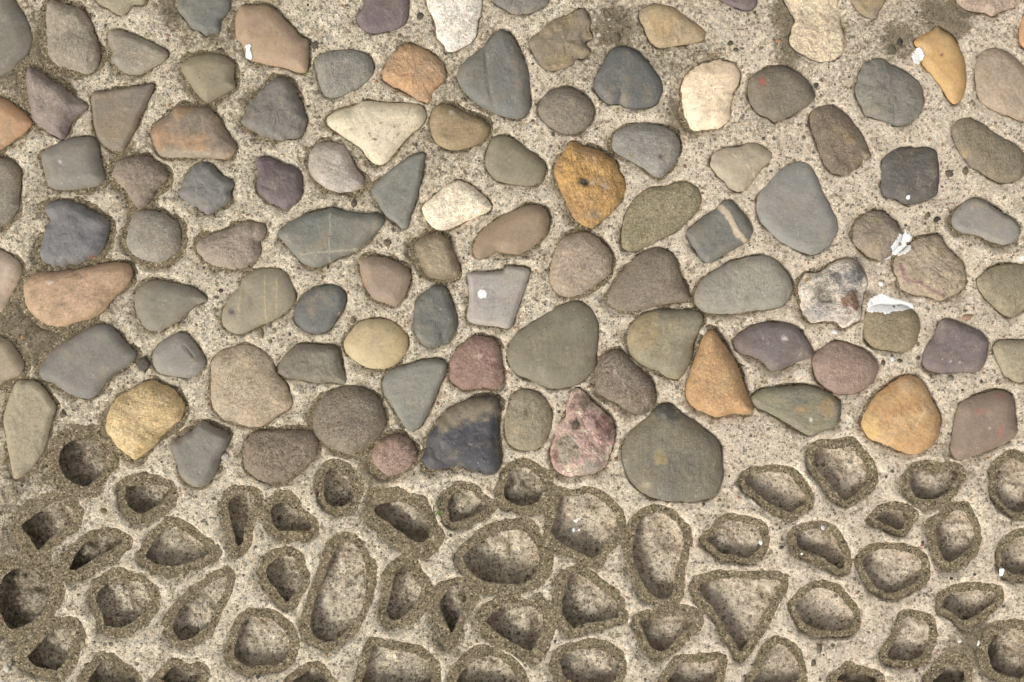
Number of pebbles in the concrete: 104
